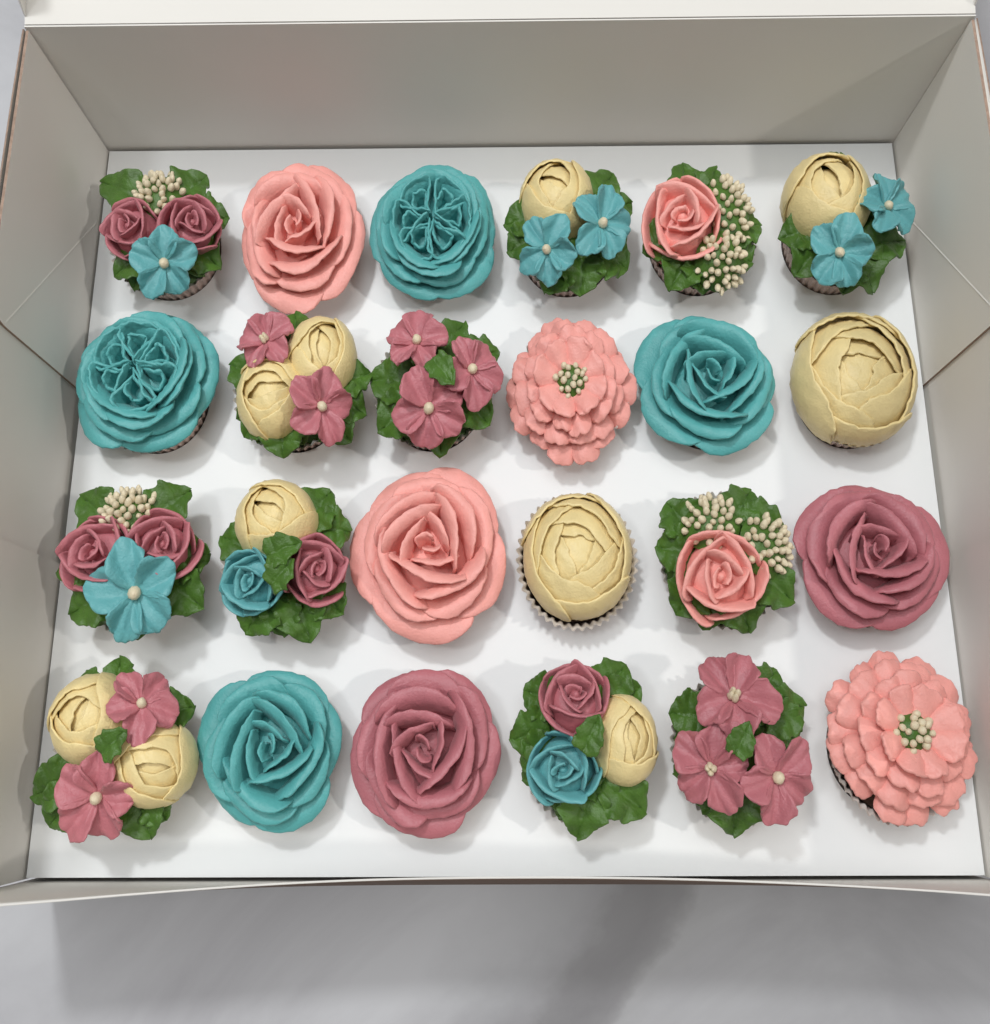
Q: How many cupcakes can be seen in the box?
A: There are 24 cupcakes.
